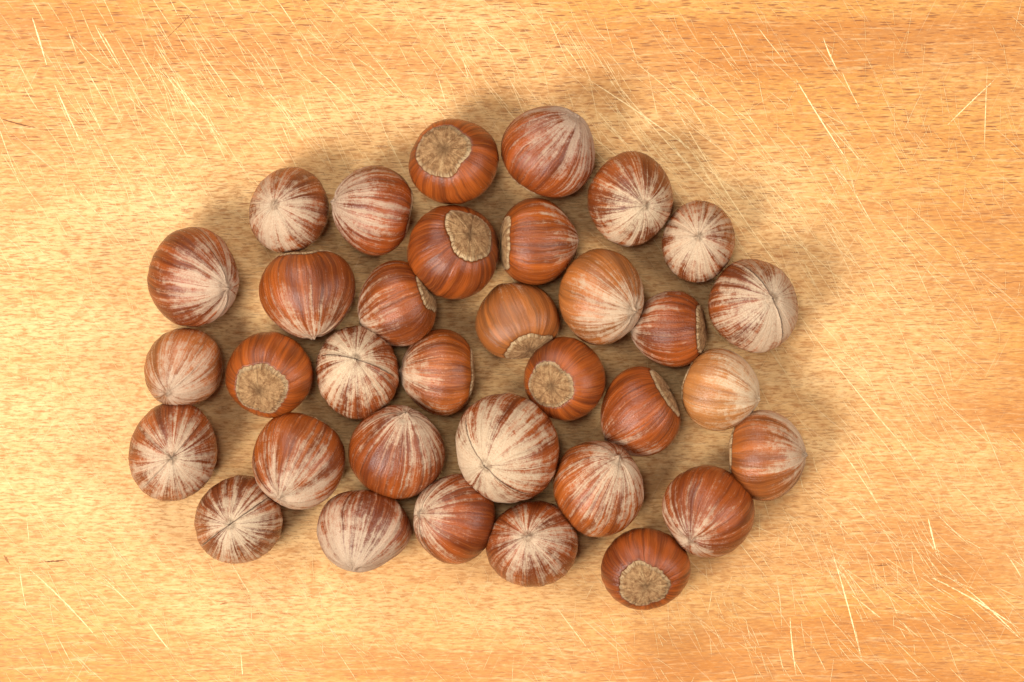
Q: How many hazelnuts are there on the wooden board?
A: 34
